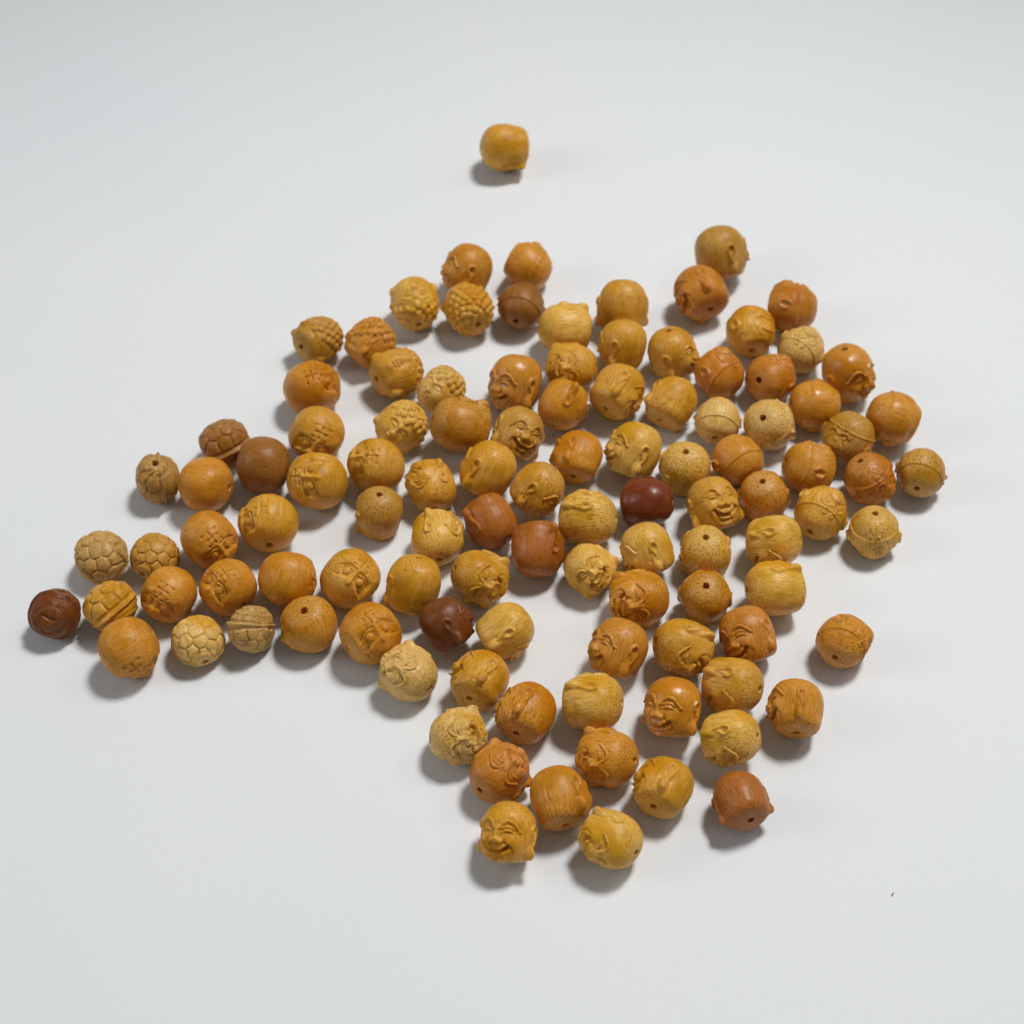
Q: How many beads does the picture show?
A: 109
